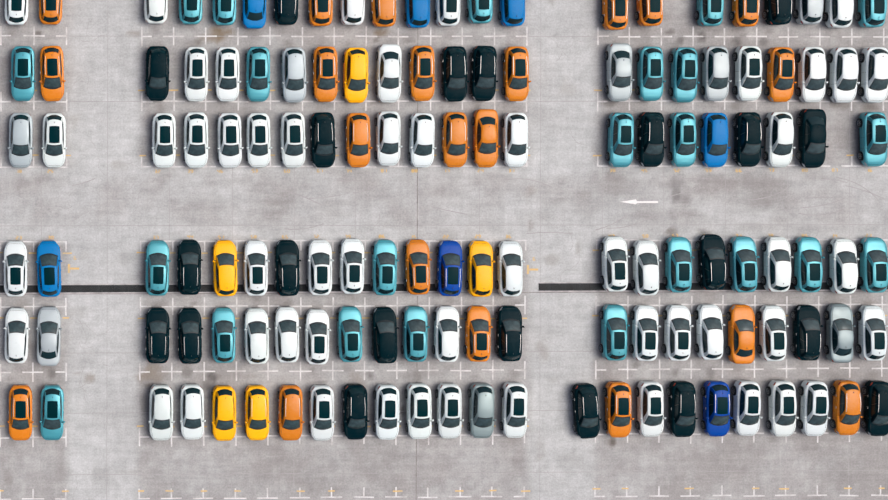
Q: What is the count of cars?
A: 137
